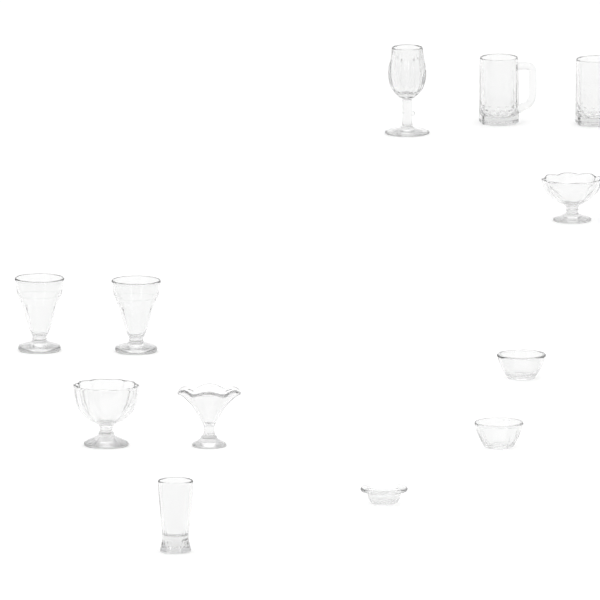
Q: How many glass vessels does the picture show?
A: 12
